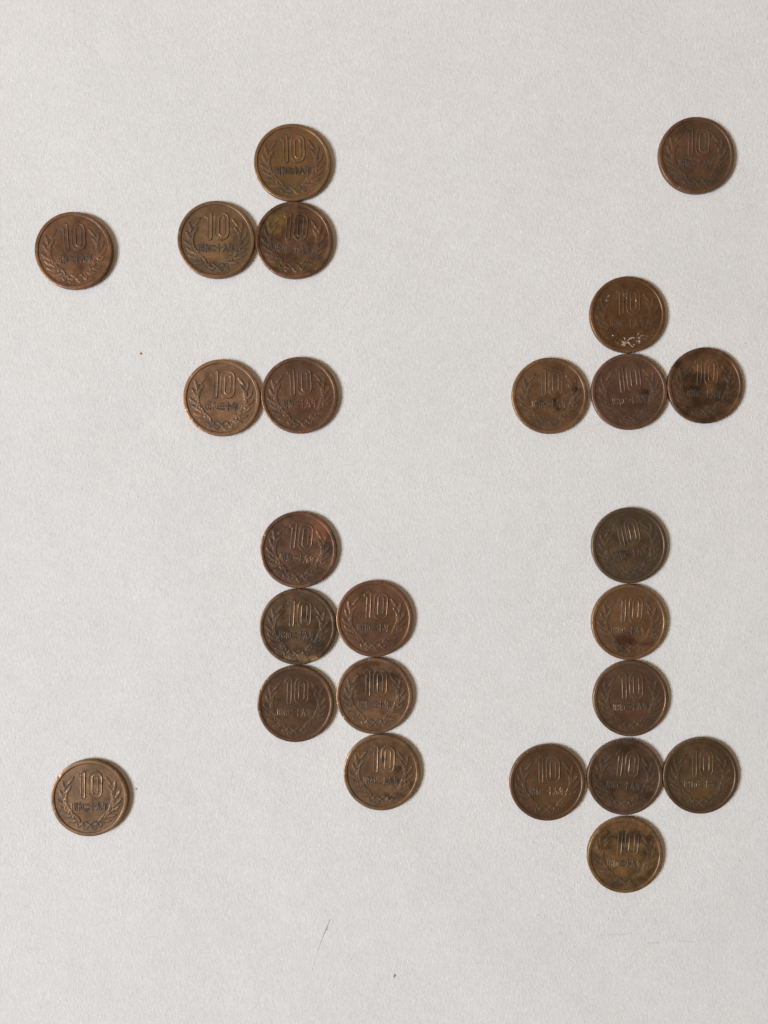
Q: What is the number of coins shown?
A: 25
